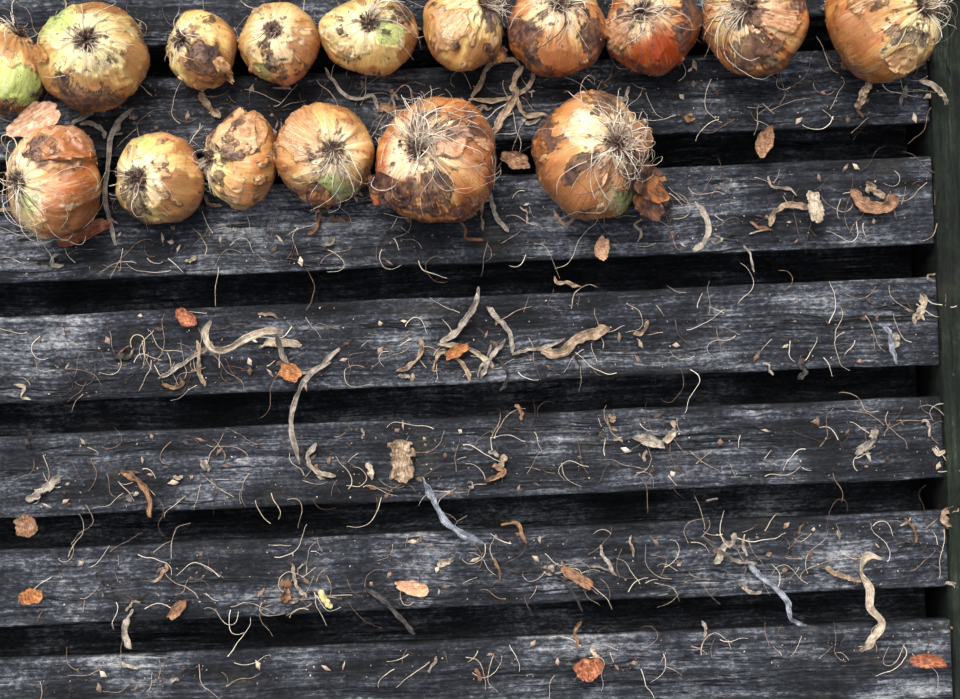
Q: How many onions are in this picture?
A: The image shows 16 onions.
